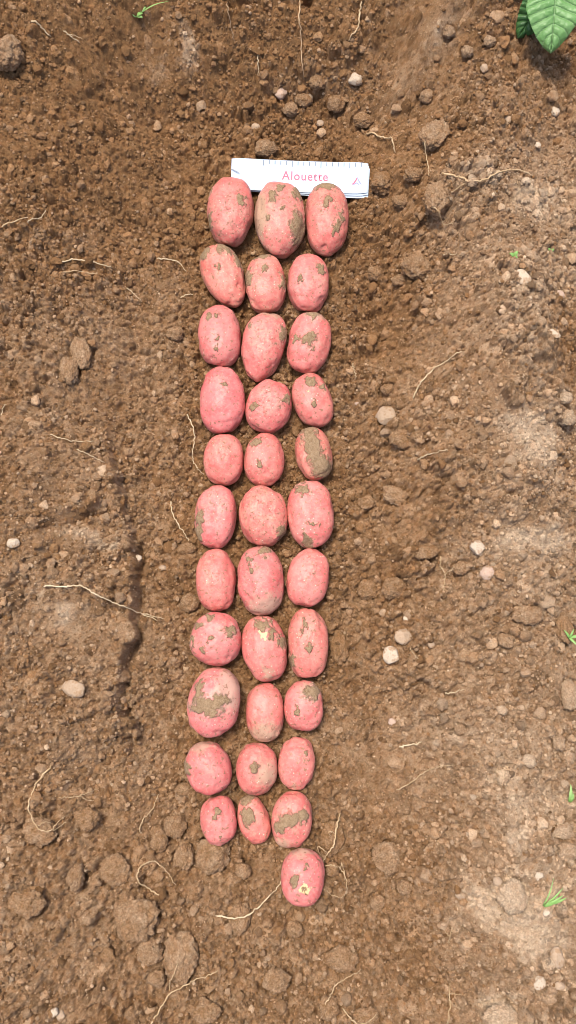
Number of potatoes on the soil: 34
